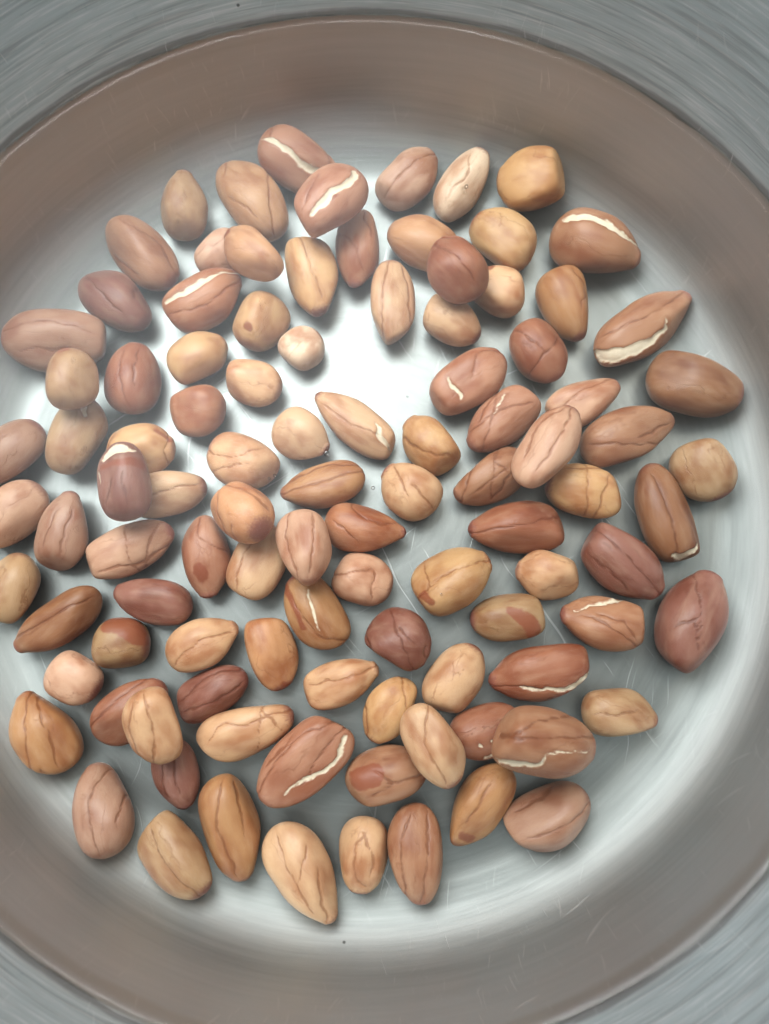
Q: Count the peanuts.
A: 102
